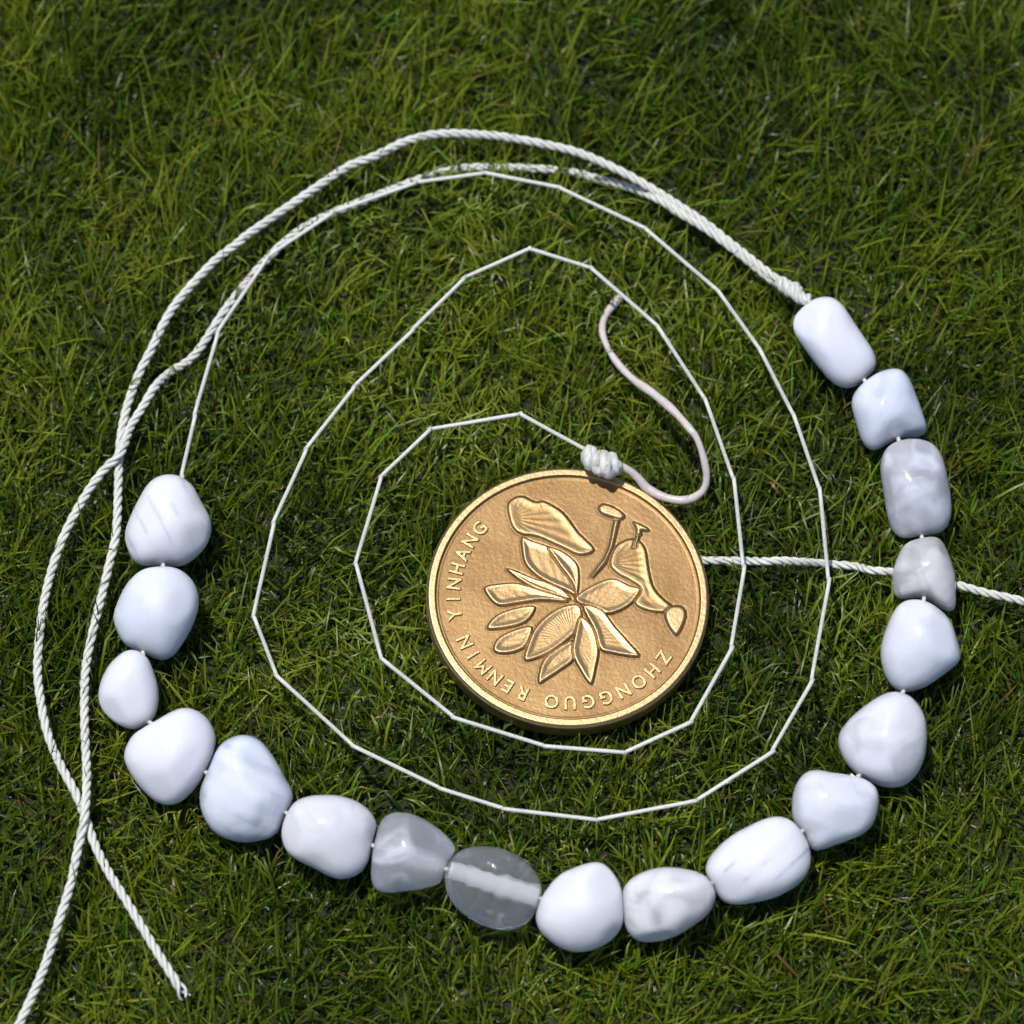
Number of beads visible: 18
